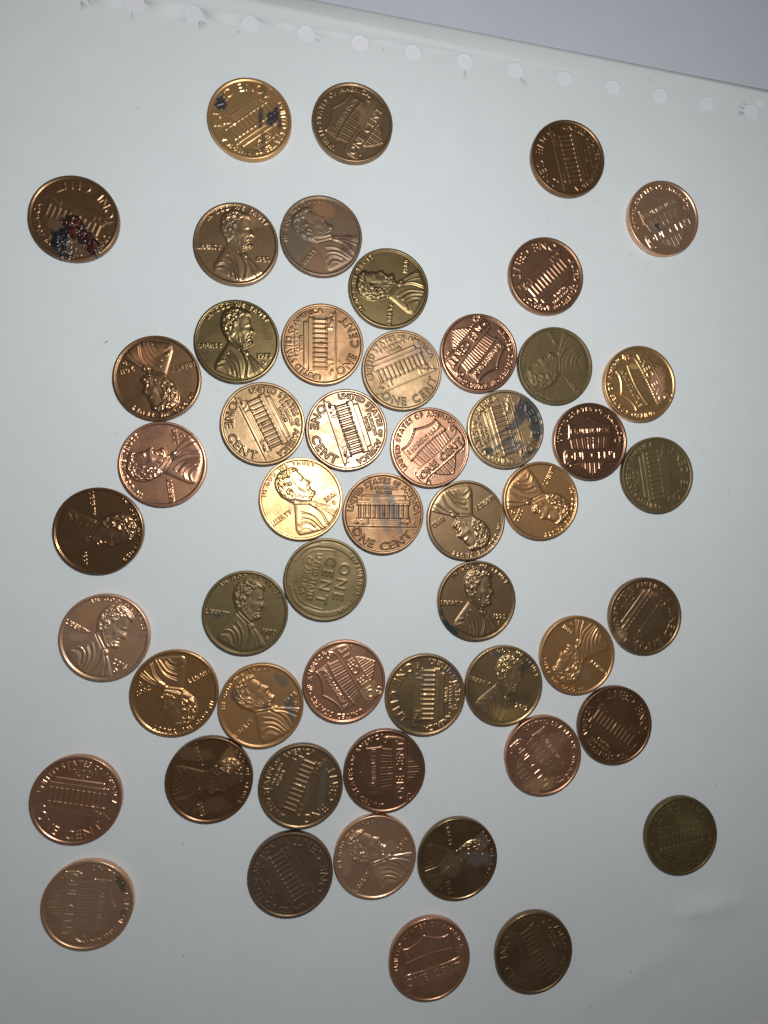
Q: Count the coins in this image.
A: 52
